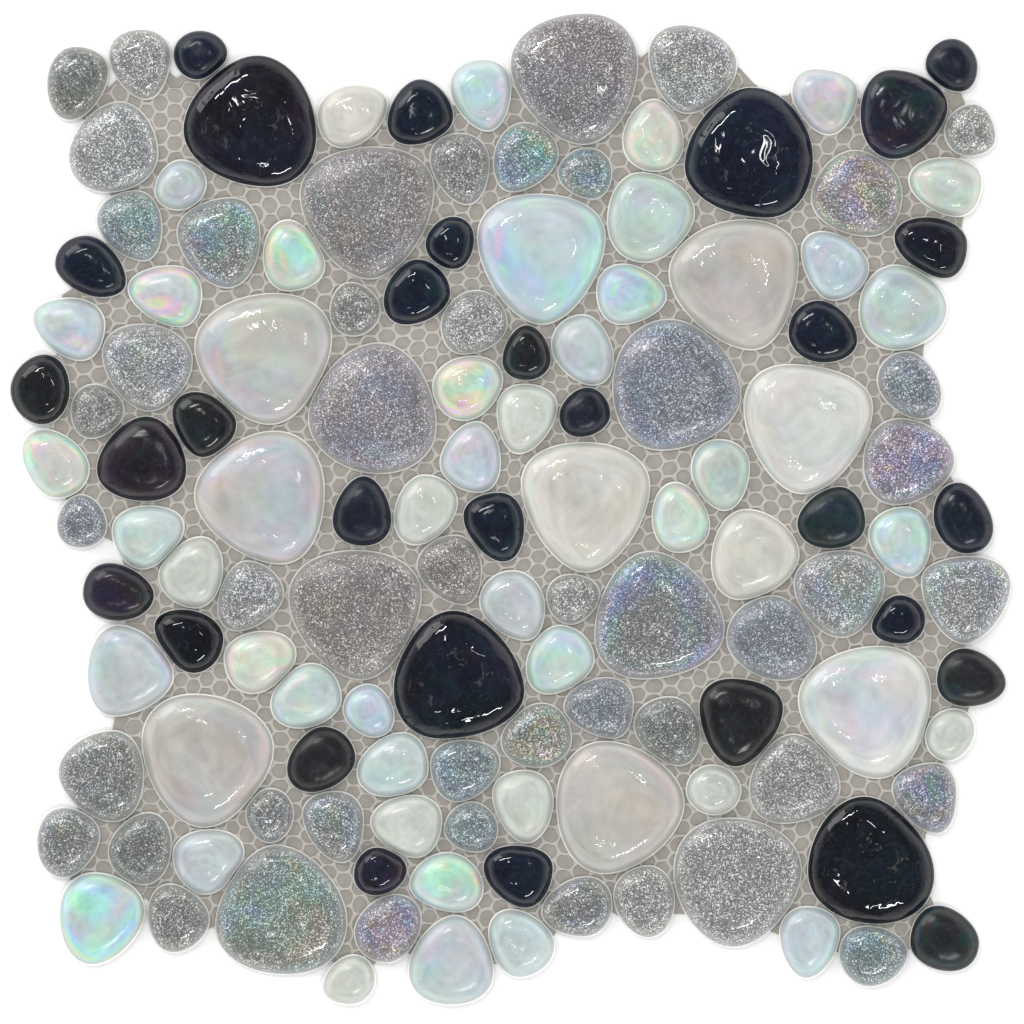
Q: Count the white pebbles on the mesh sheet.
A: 52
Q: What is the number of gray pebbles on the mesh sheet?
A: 49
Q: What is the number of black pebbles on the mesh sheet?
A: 31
